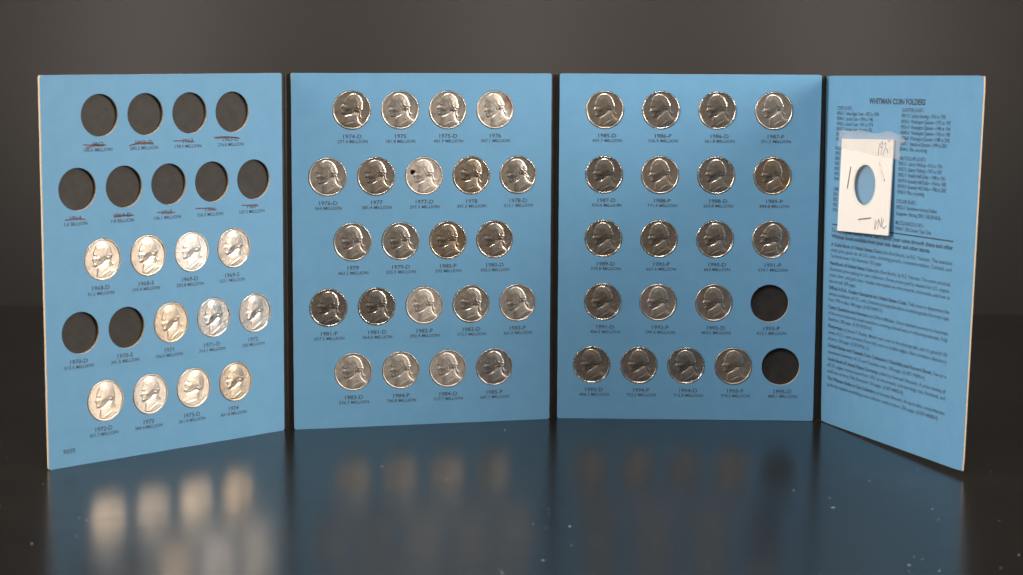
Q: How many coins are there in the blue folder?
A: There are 52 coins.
